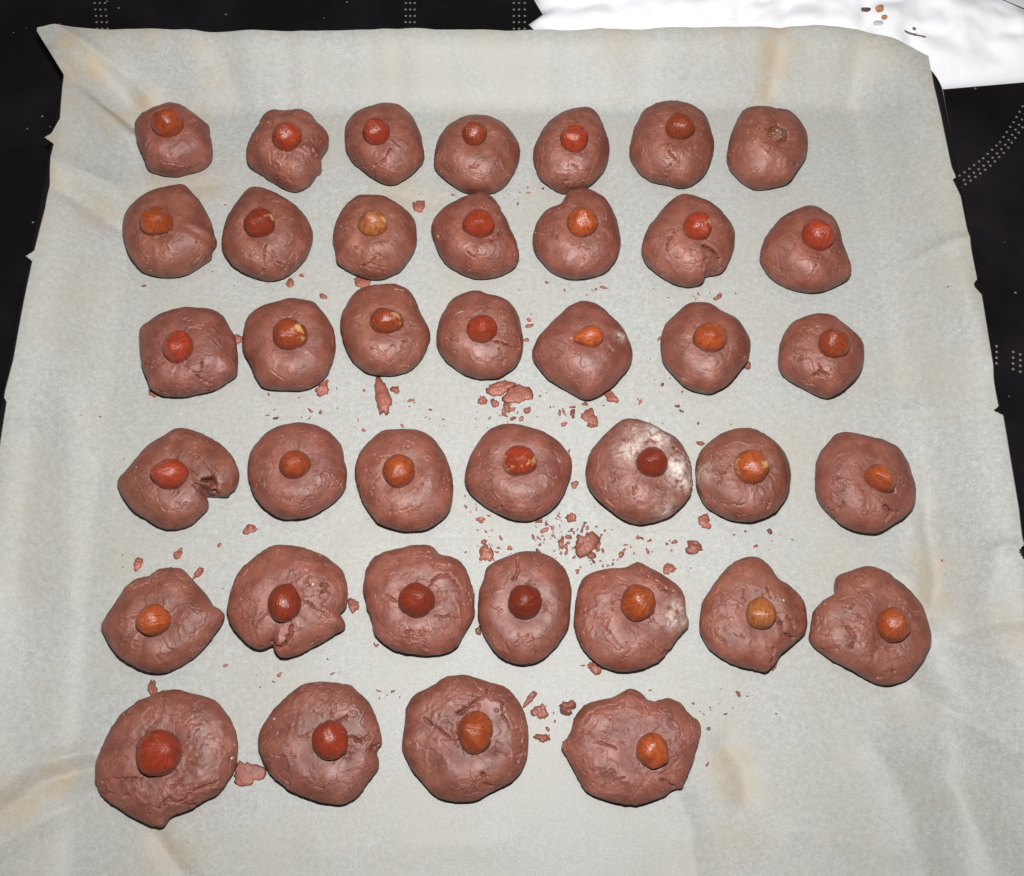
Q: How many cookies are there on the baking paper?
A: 39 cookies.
